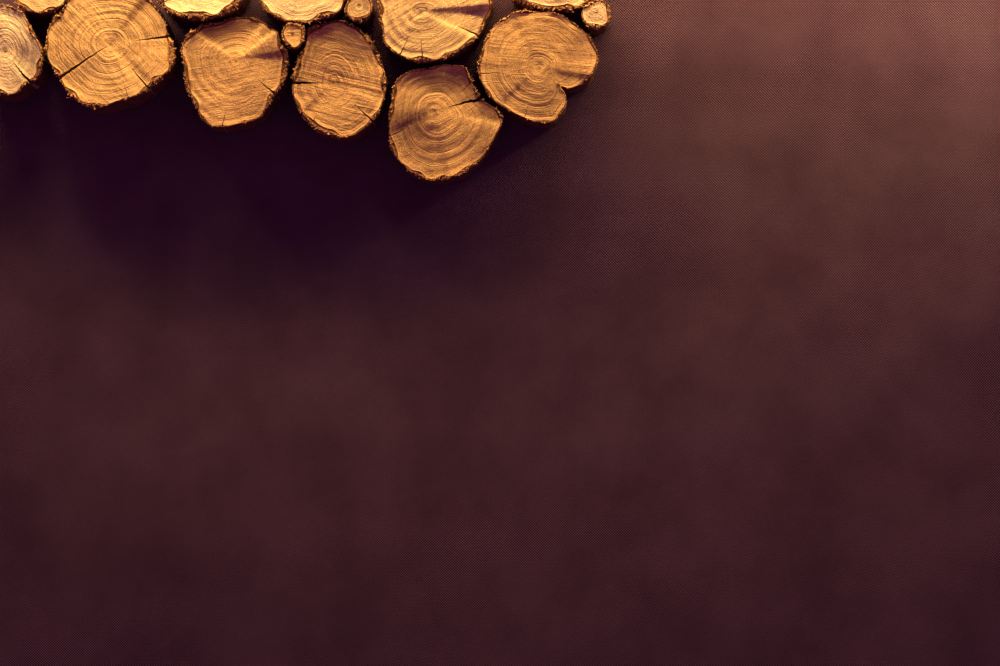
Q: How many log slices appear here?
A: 14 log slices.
